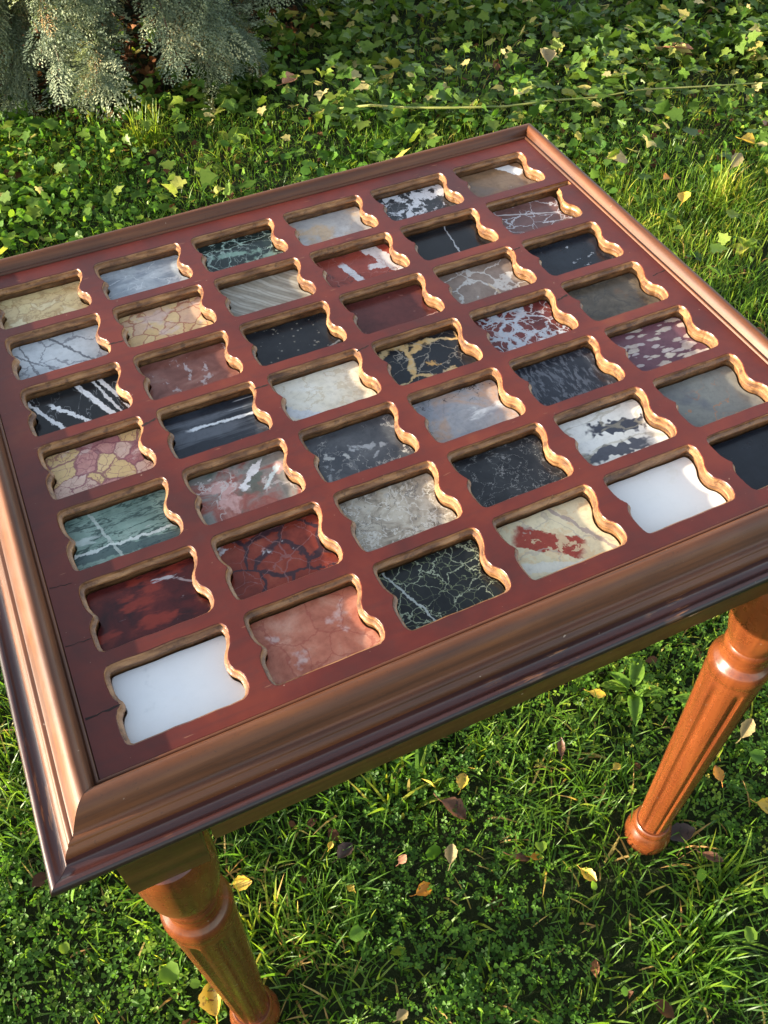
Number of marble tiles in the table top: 42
